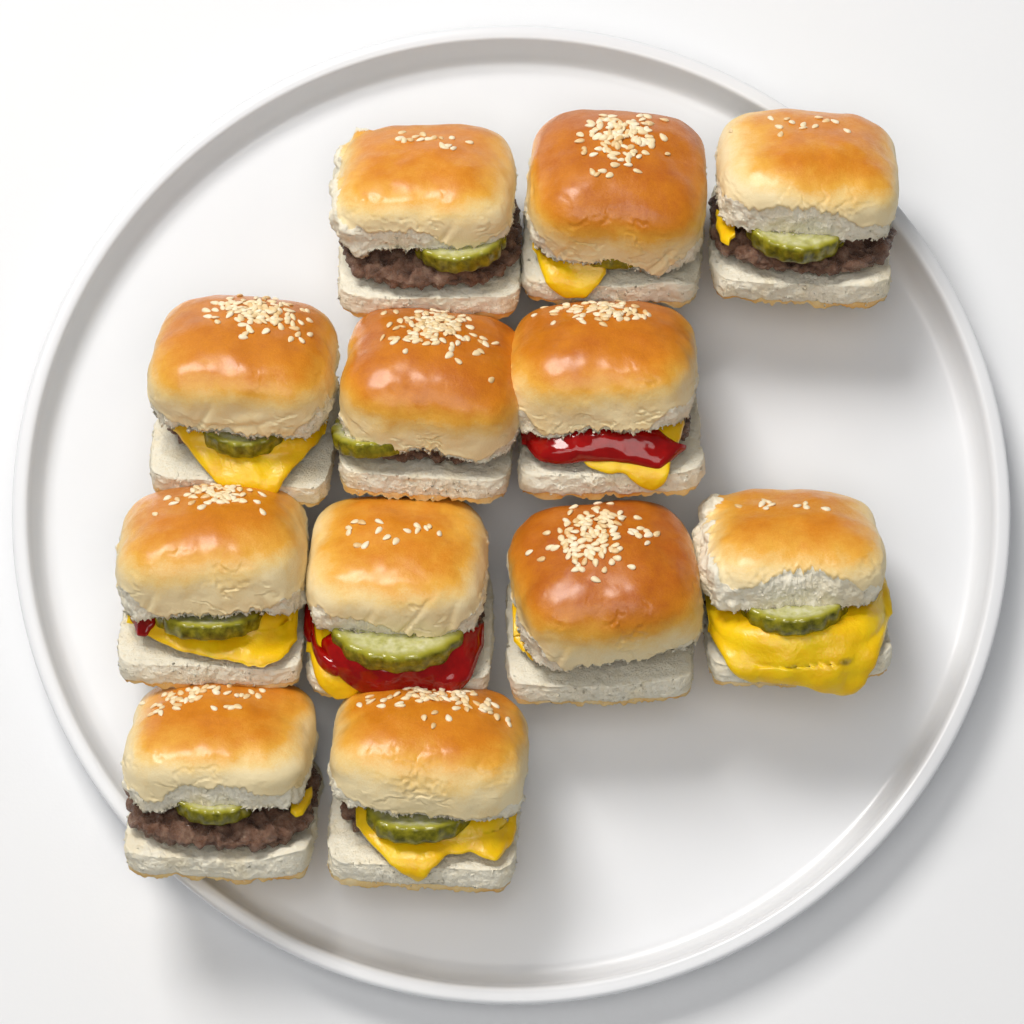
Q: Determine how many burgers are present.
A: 12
